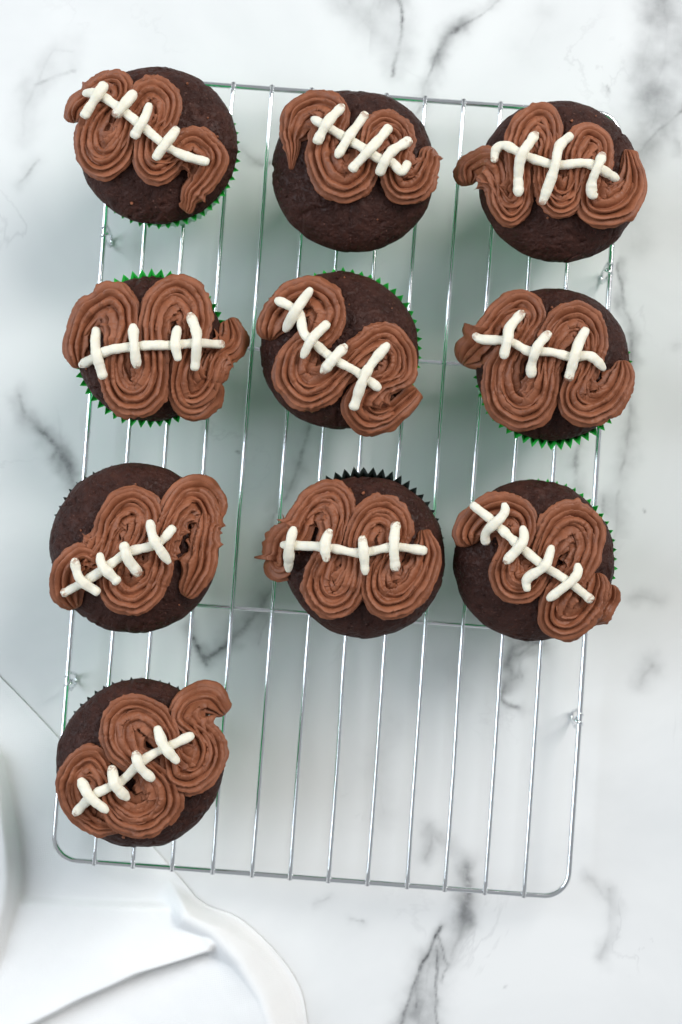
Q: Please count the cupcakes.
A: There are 10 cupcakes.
